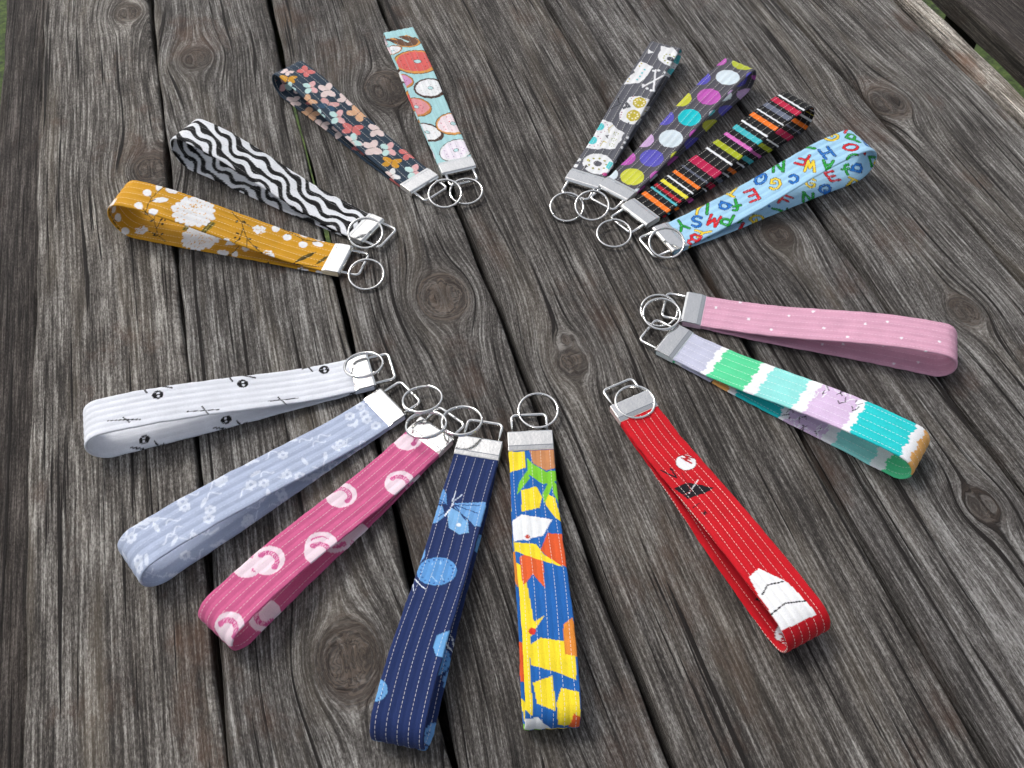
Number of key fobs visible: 16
